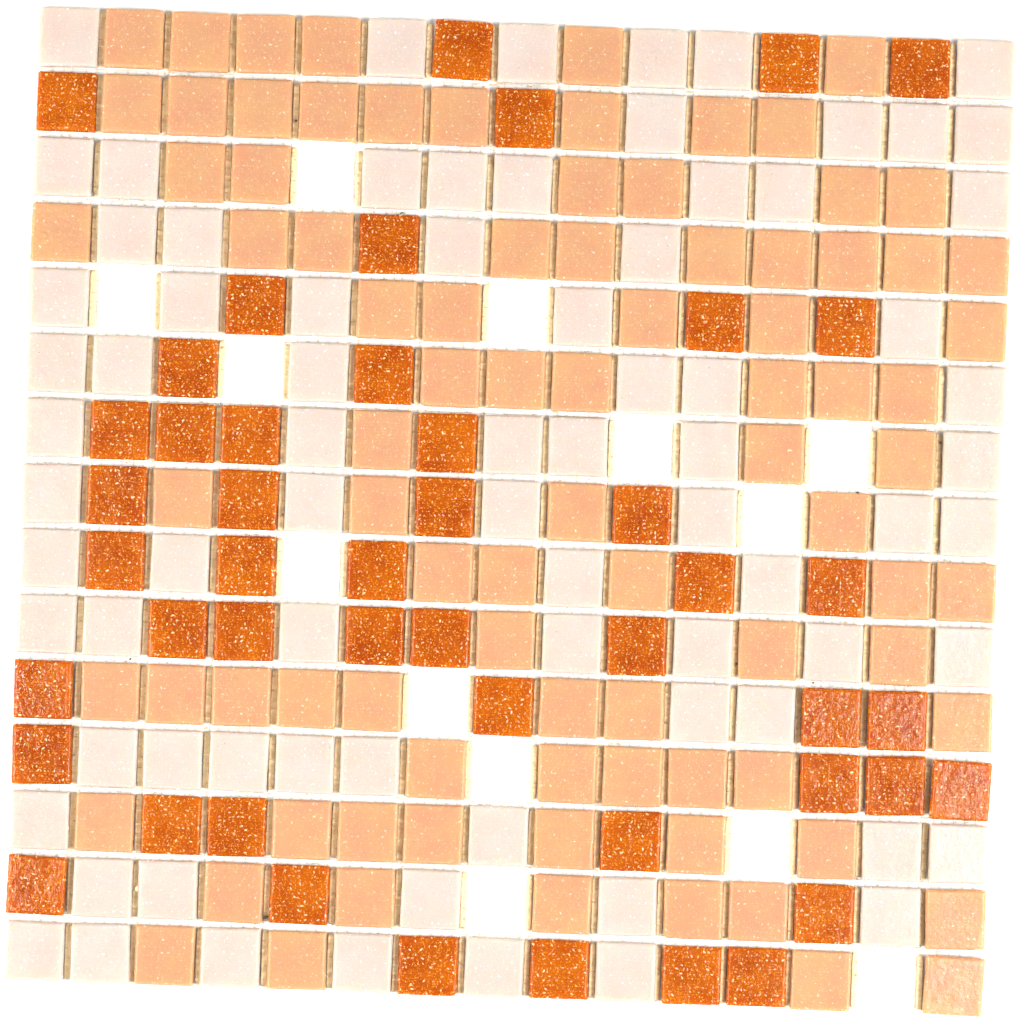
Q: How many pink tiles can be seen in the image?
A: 78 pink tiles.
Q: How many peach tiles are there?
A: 87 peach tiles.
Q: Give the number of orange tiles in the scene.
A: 47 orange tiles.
